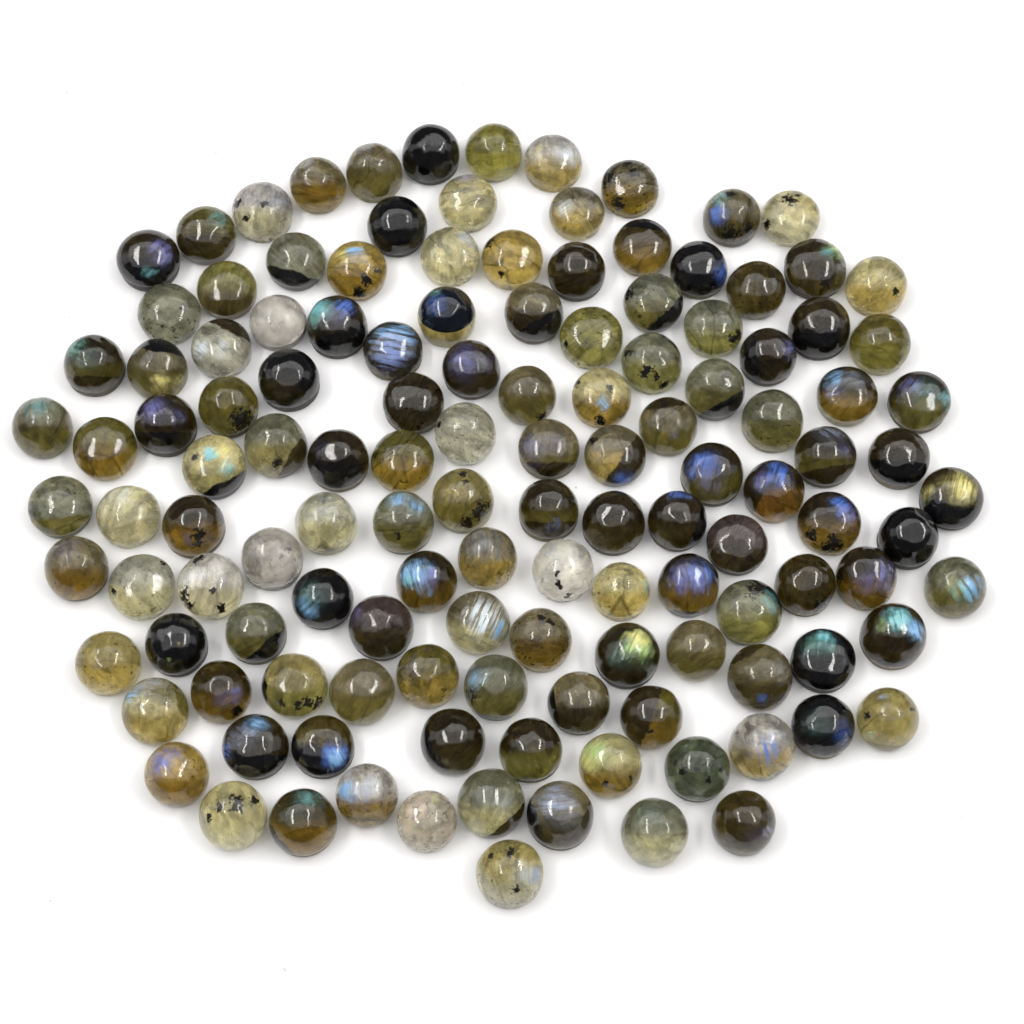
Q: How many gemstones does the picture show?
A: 131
